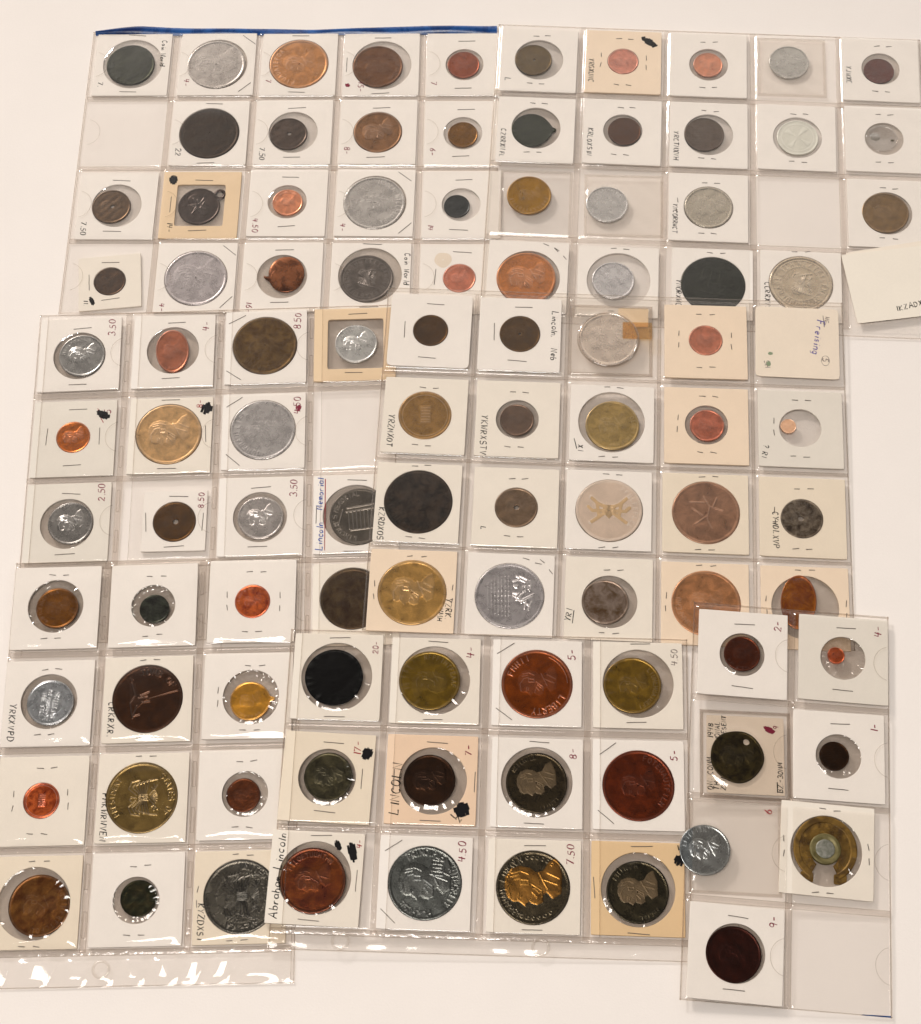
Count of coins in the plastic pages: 96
